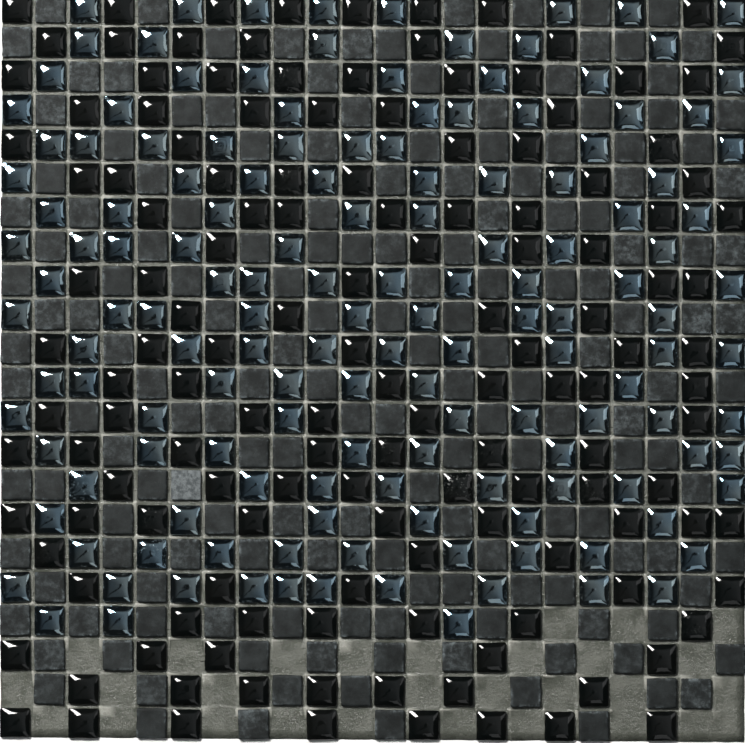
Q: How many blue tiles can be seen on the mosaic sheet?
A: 147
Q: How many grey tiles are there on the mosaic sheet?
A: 167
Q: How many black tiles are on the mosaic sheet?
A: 141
